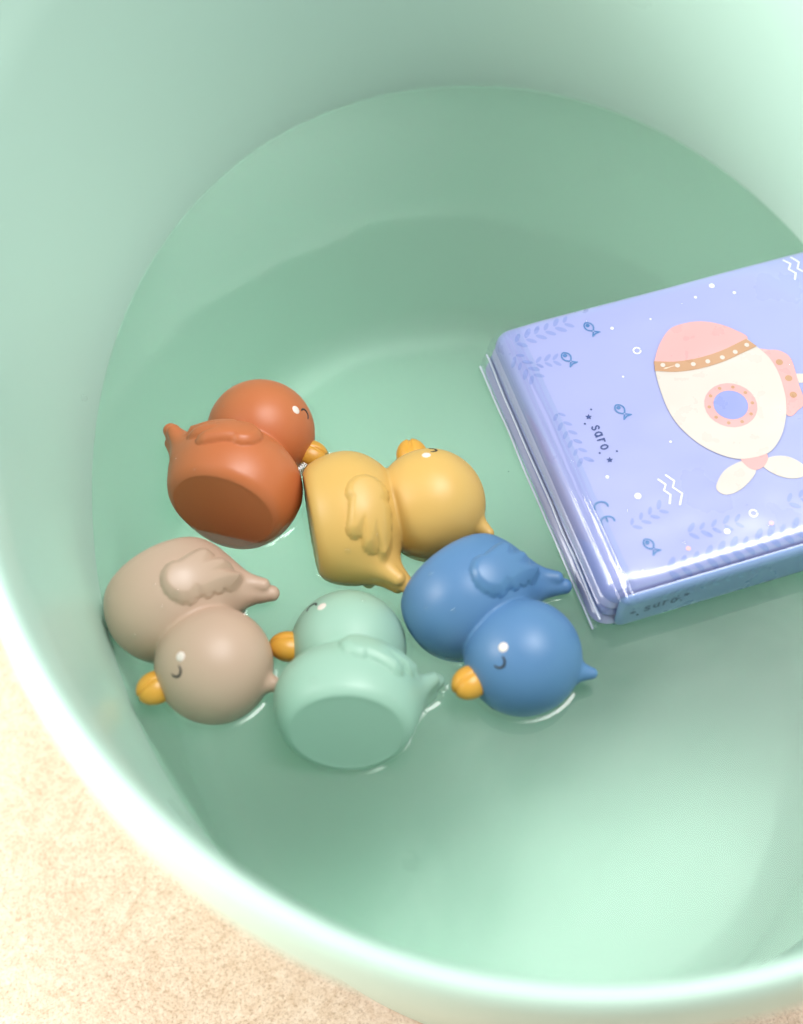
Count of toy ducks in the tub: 5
